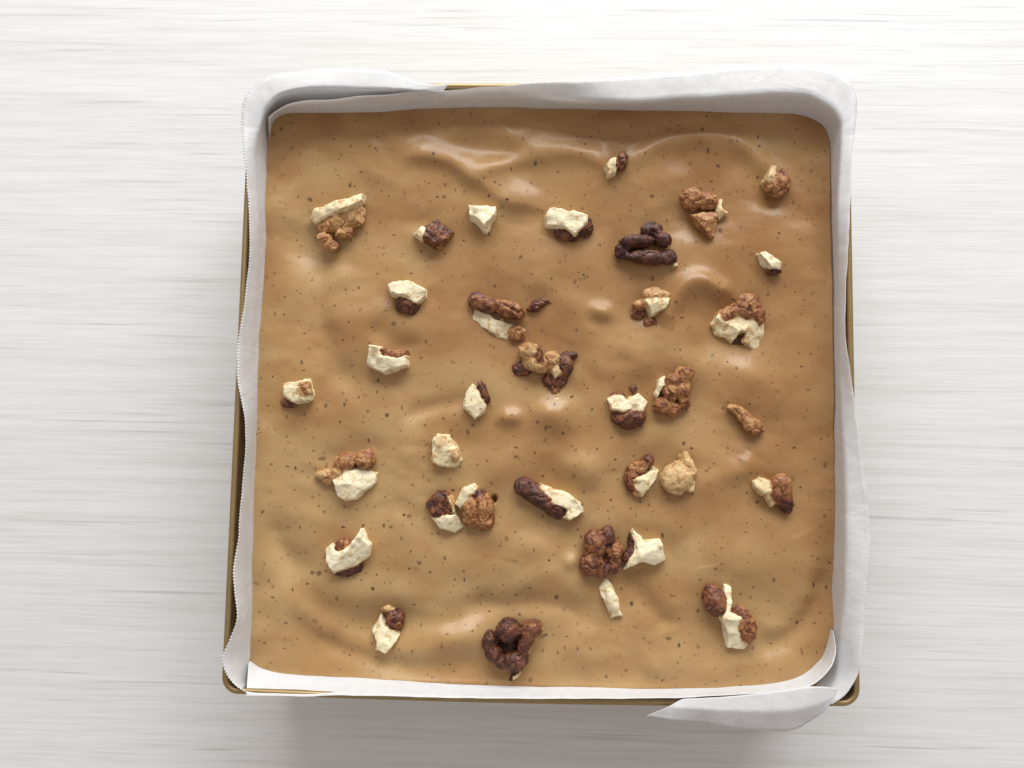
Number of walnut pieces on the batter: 36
